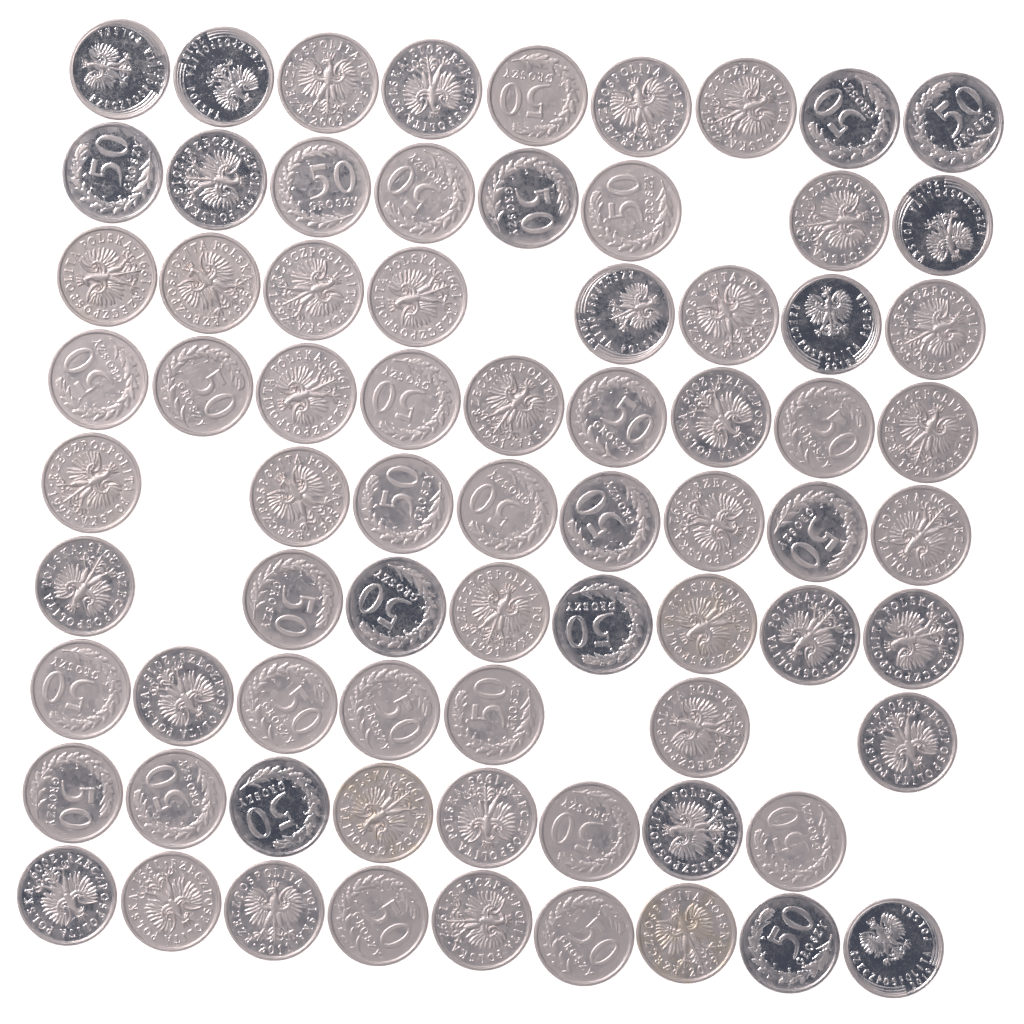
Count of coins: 74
